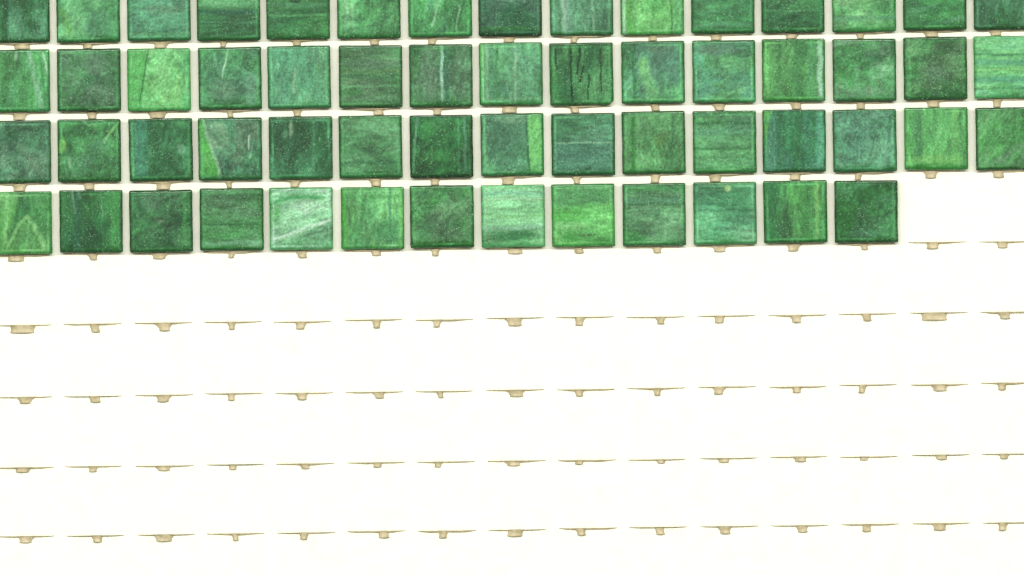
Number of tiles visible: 58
